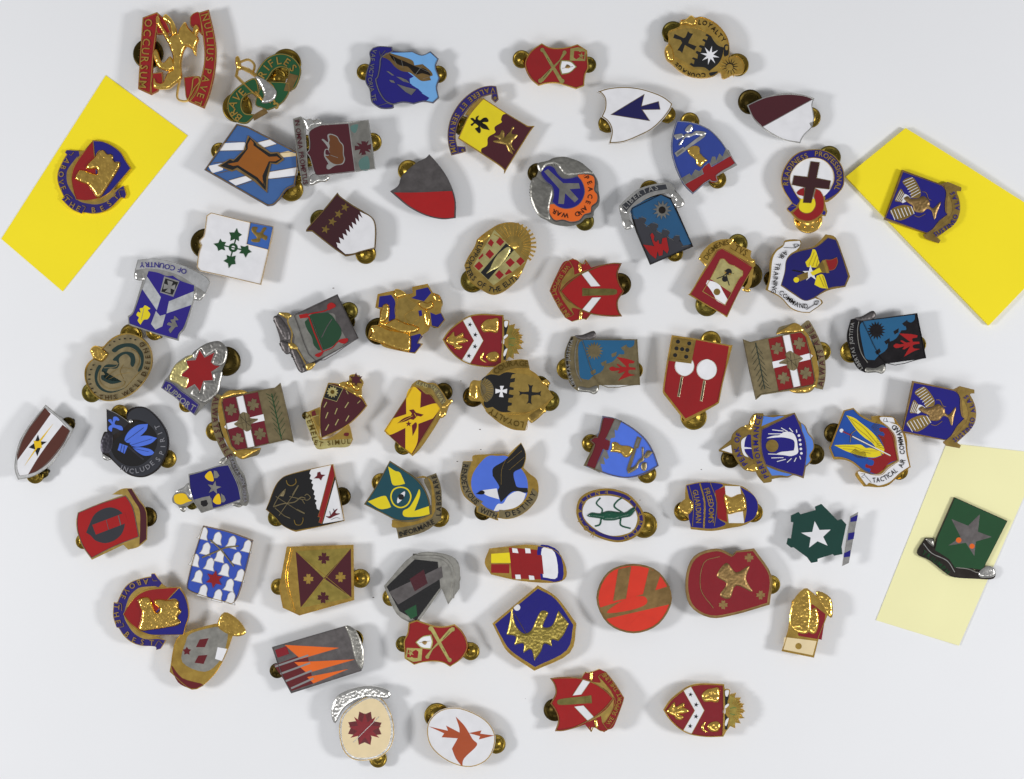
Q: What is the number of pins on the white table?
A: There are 68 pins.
